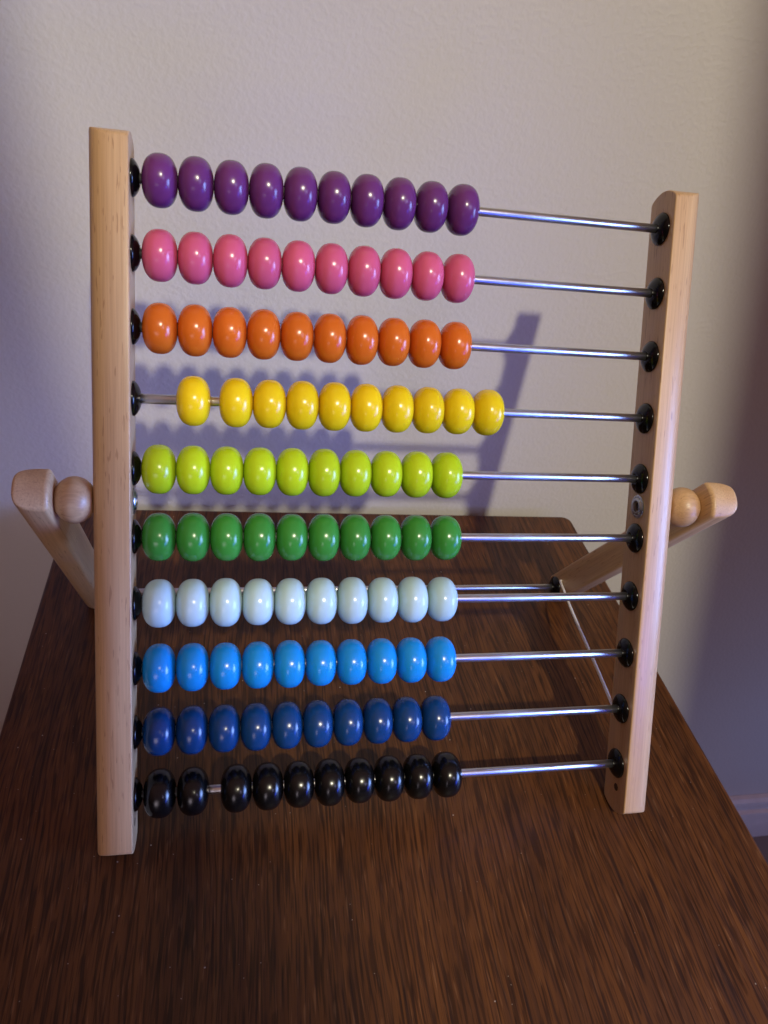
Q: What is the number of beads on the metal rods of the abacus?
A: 100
